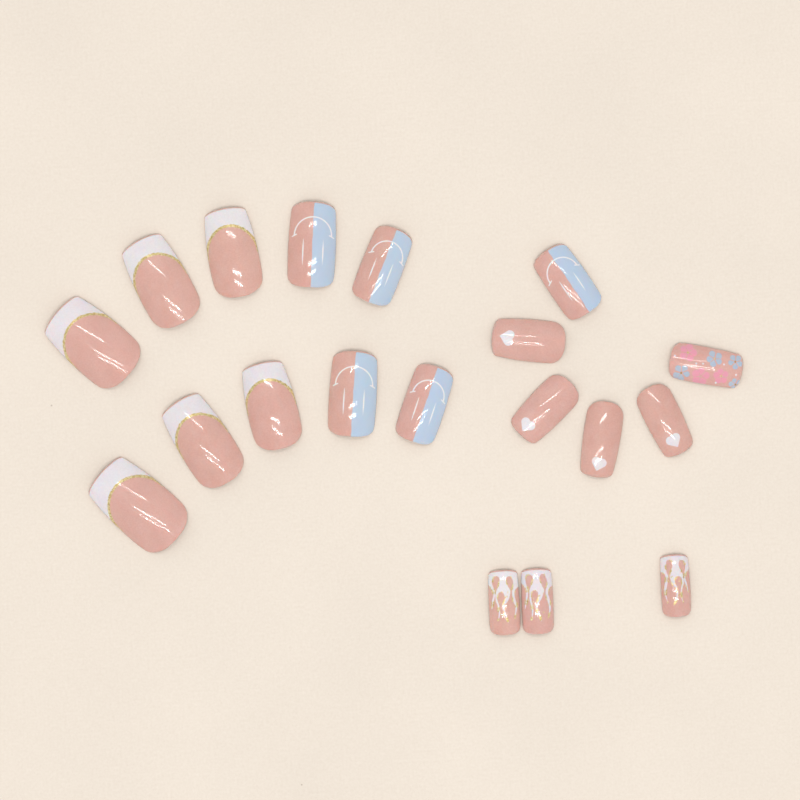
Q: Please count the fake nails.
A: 19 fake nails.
